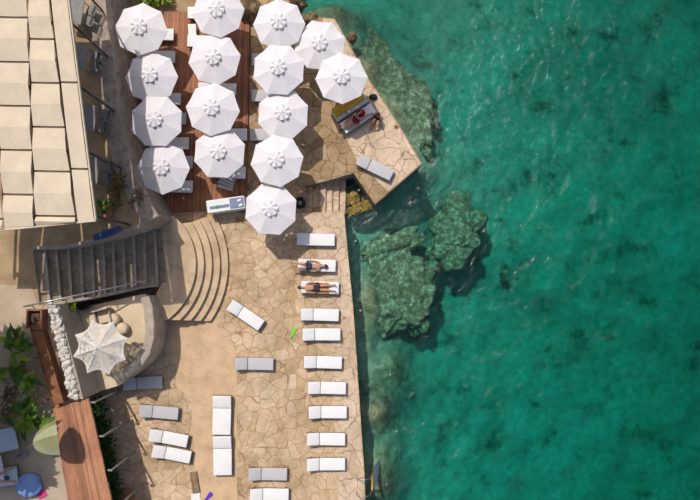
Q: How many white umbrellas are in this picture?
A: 15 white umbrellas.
